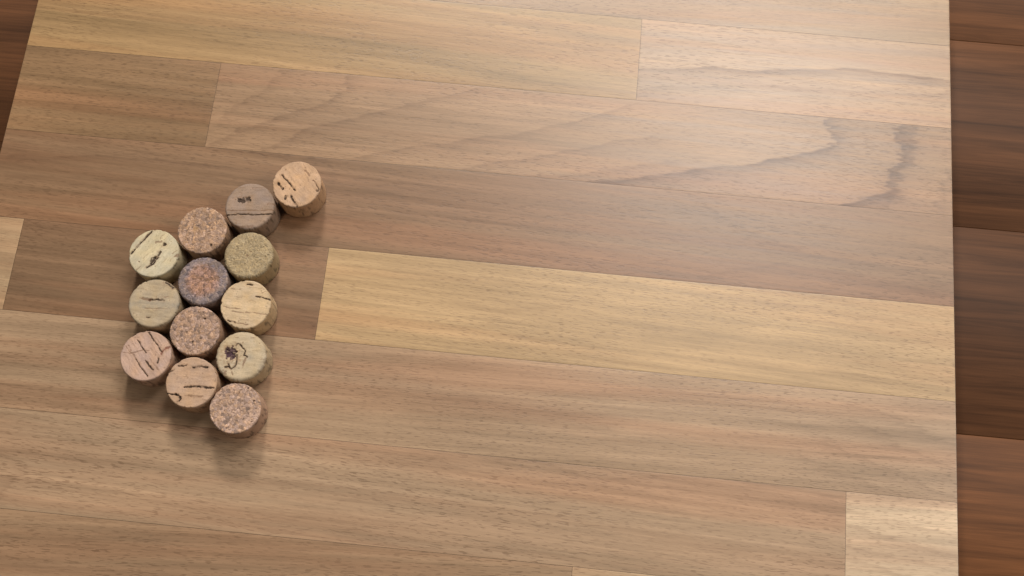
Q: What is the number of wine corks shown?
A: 13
